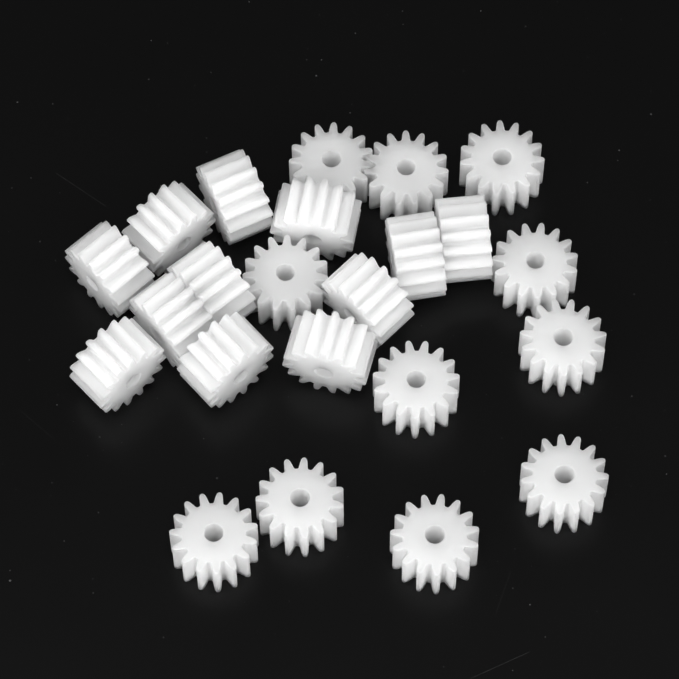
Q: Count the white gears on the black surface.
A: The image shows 23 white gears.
